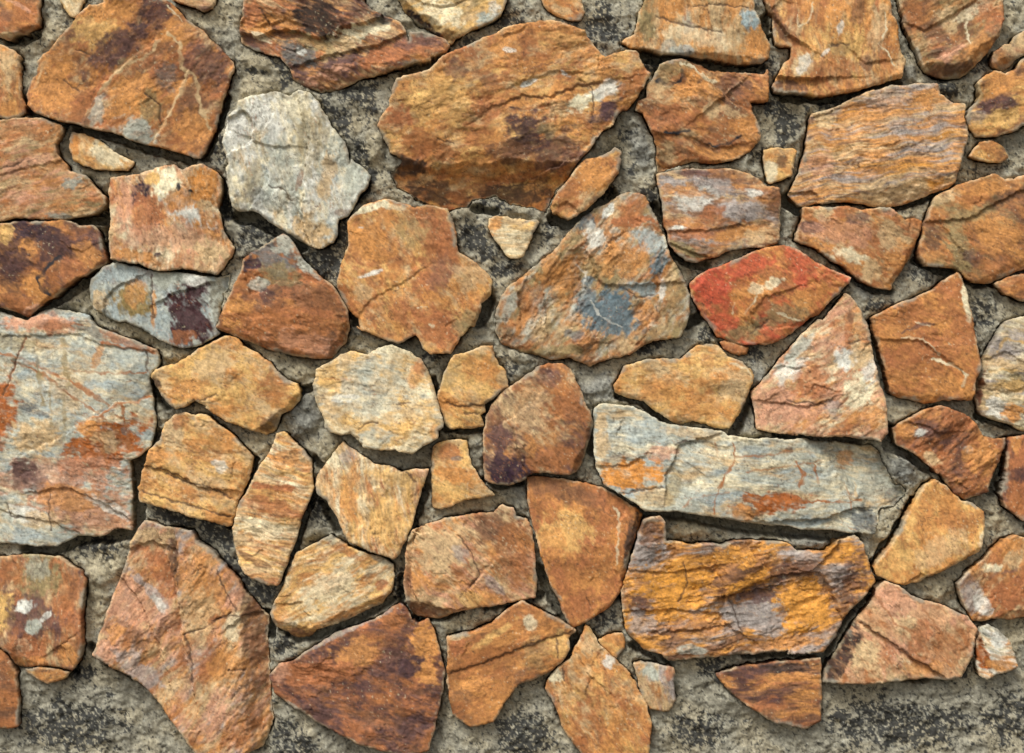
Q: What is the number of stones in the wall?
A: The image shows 69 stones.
